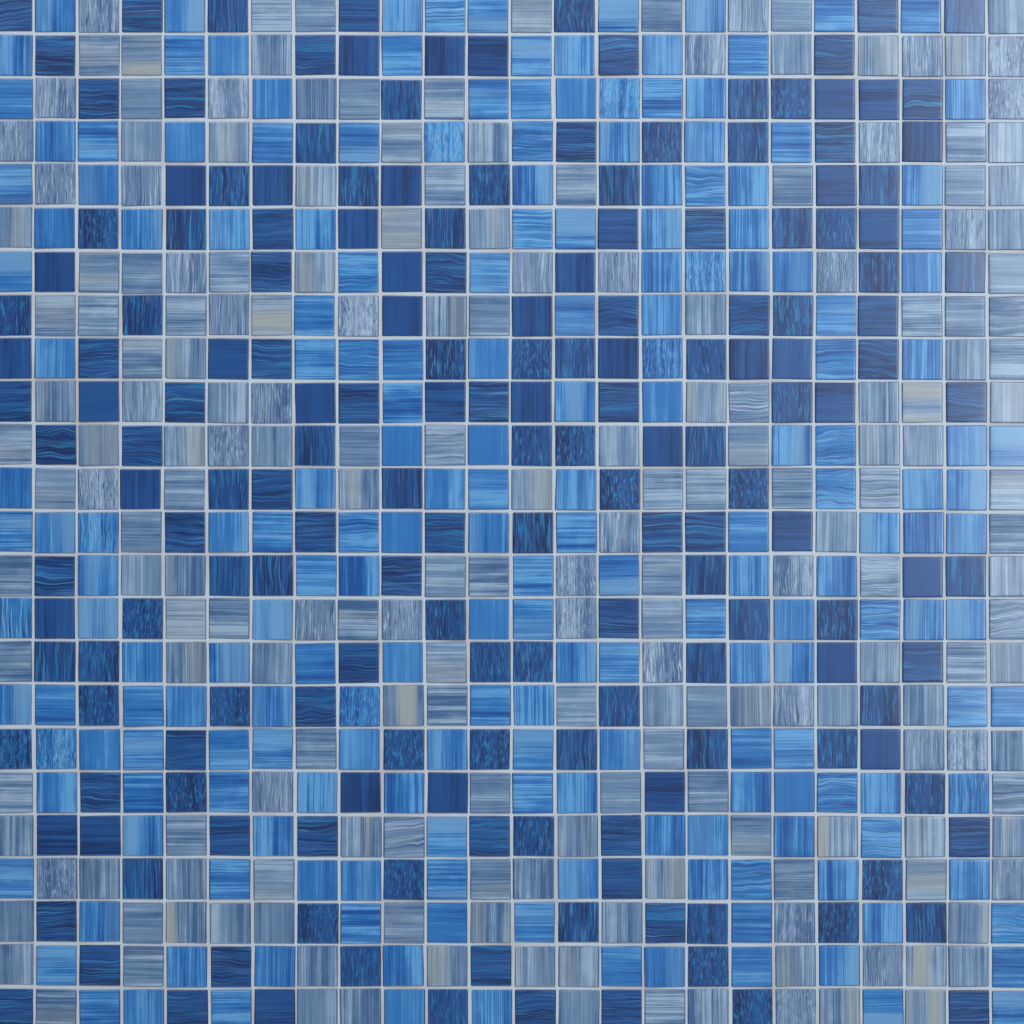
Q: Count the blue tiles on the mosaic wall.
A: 200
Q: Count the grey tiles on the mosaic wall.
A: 198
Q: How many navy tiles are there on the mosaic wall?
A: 178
